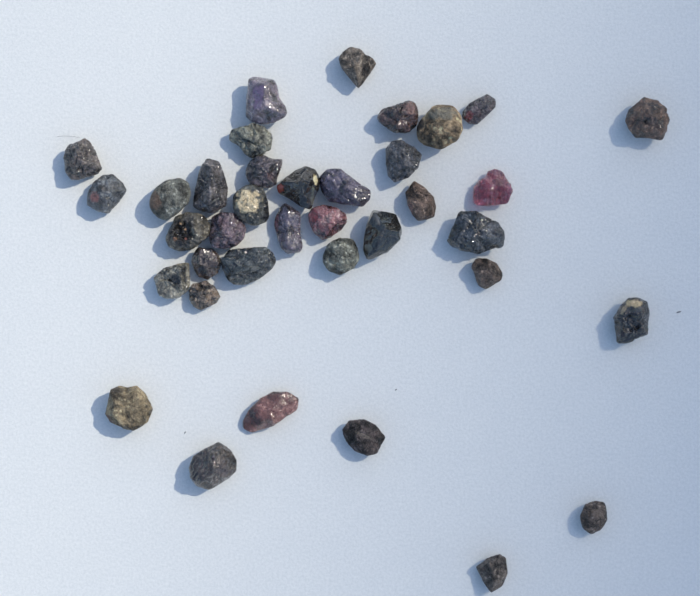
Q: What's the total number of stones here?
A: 37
